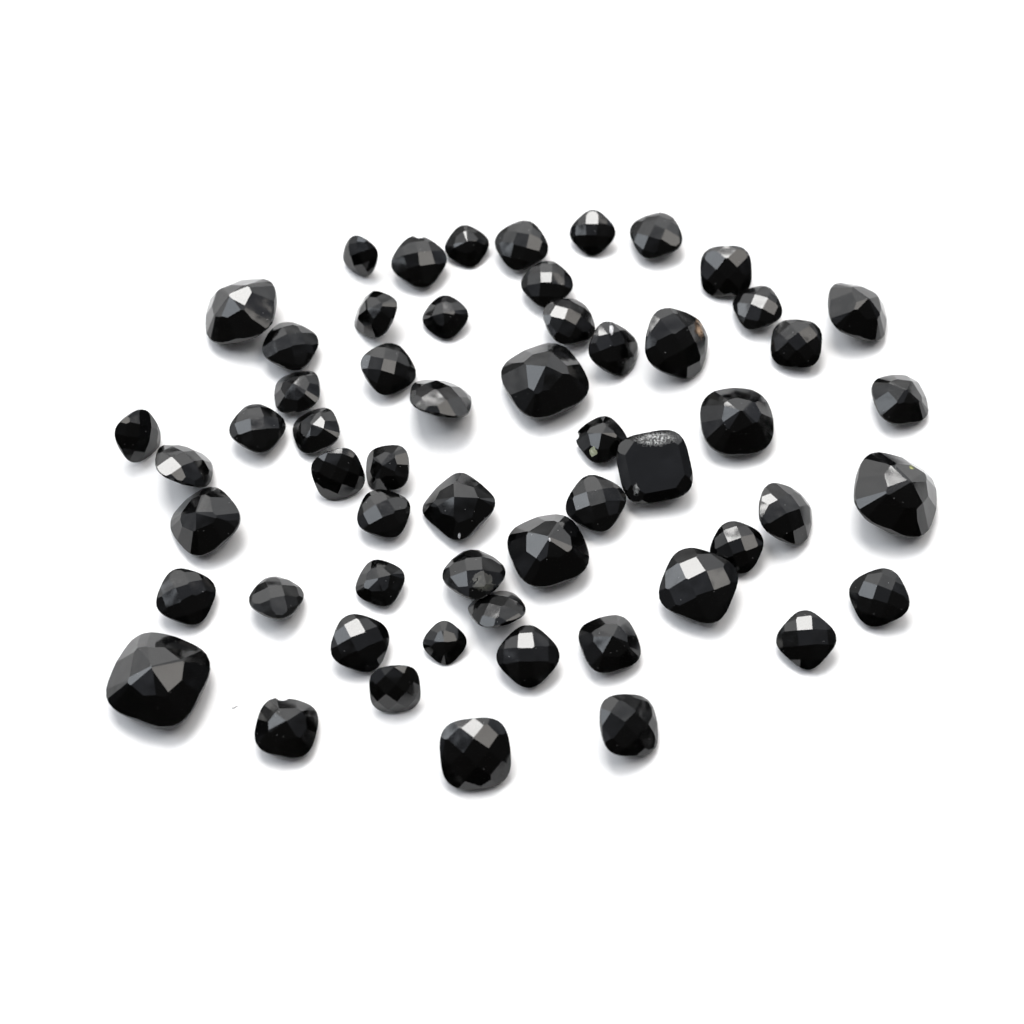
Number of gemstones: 57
